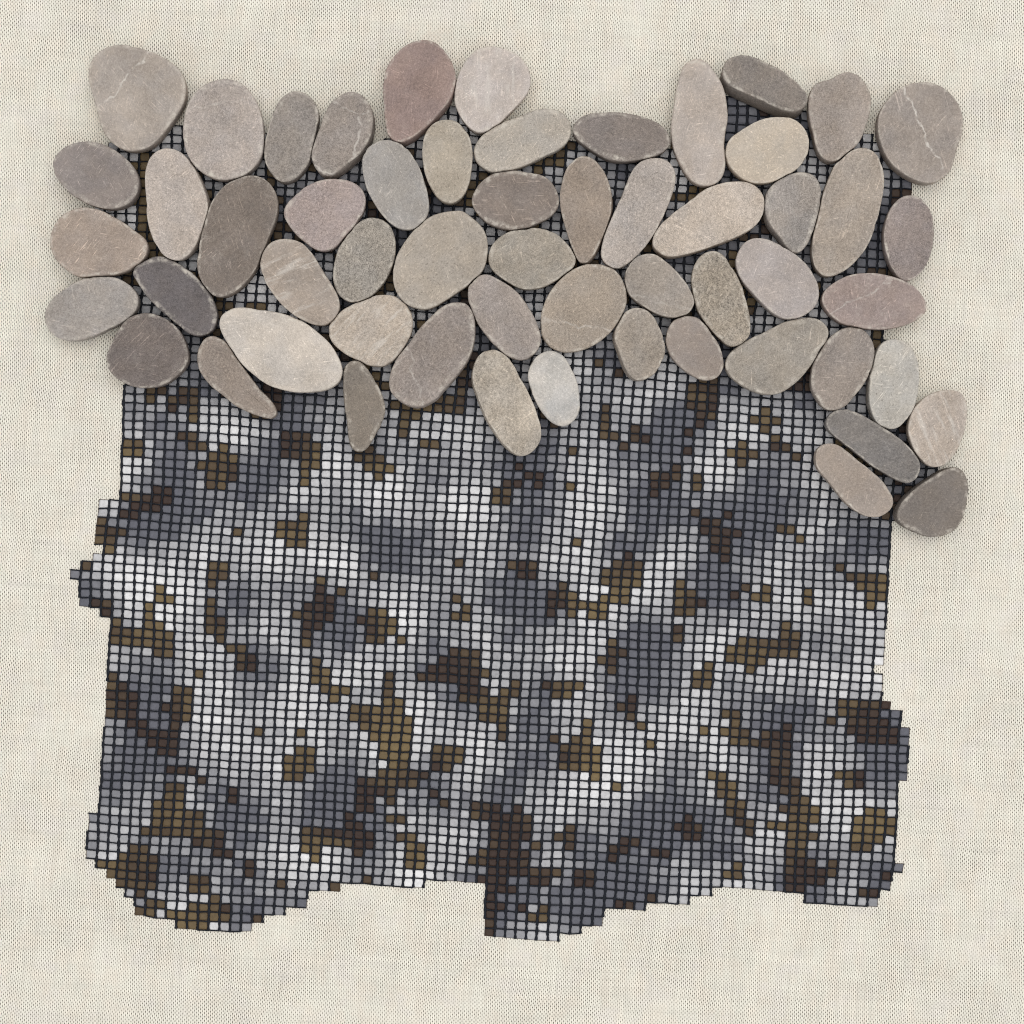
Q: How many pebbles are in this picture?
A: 56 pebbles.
